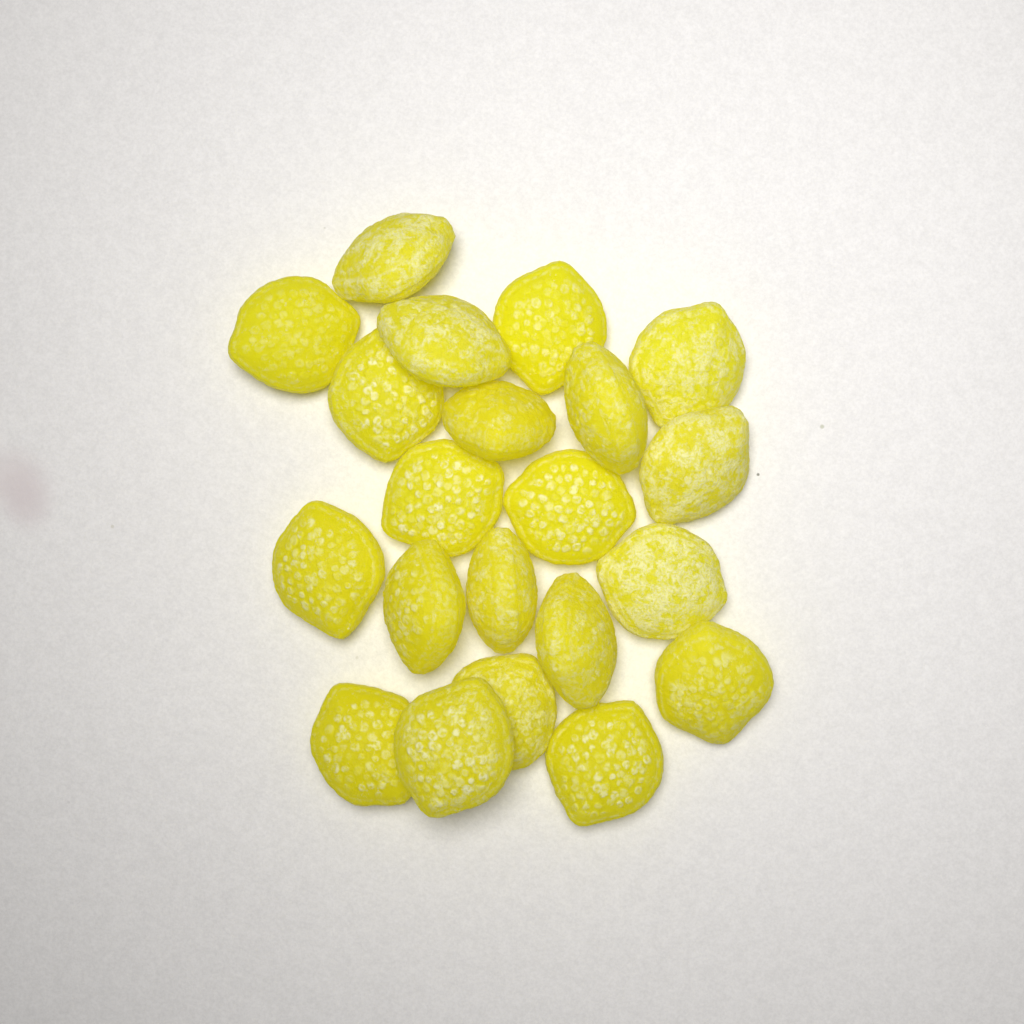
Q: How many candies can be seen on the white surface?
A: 21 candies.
